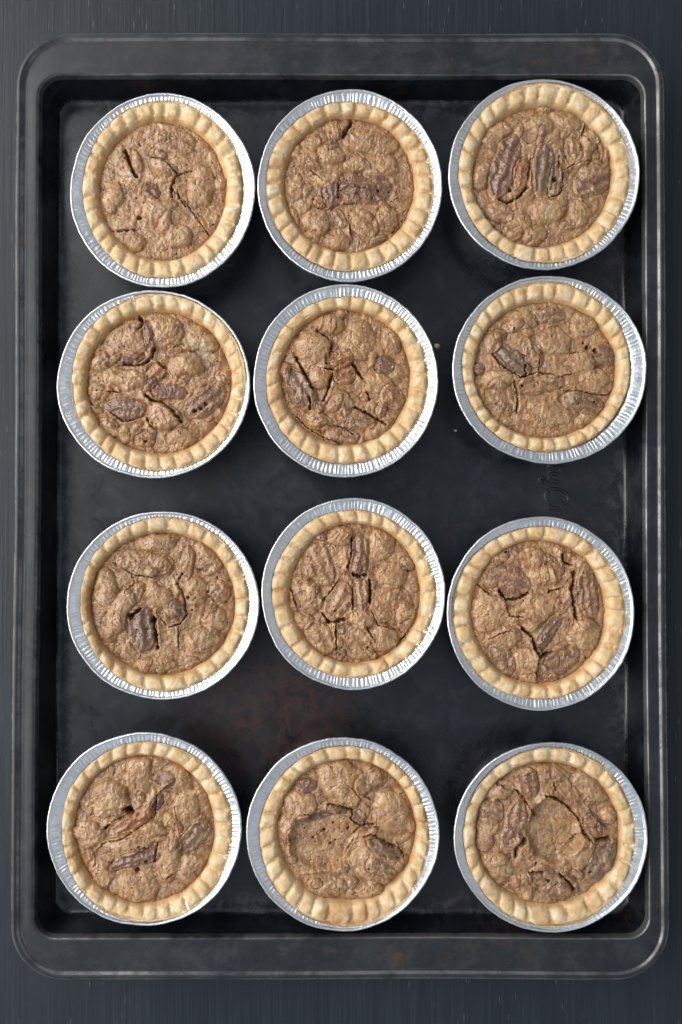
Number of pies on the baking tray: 12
